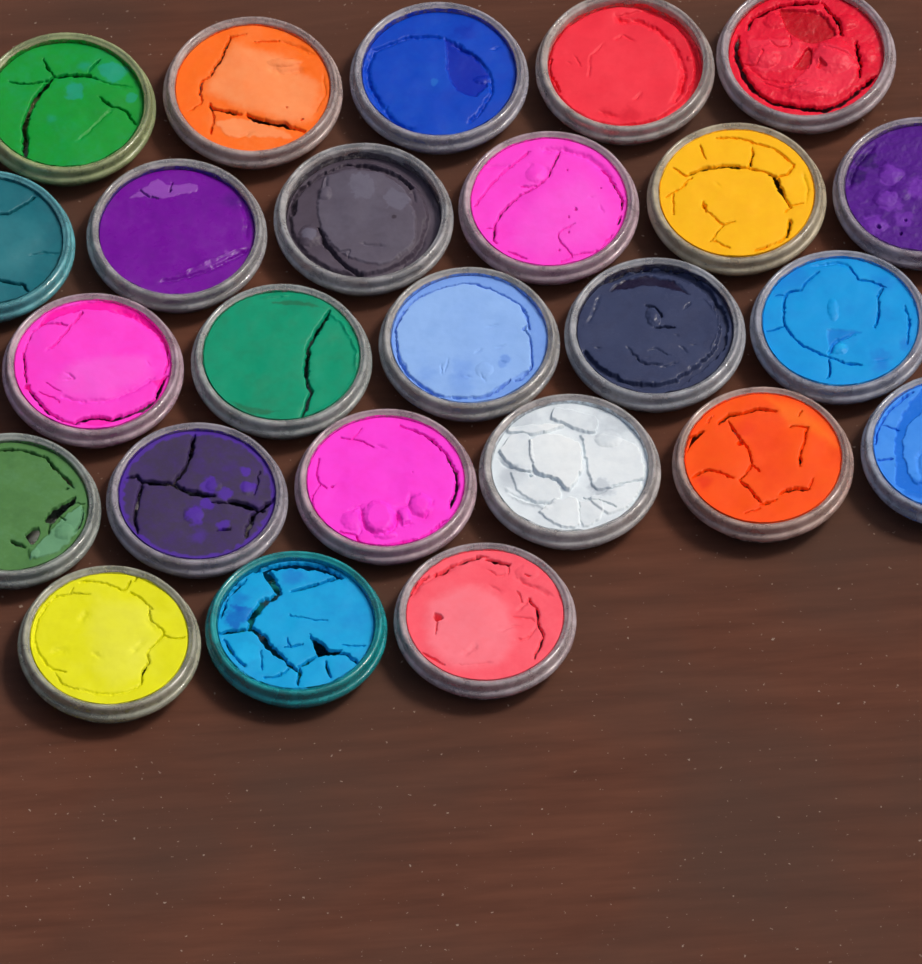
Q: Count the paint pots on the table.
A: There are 25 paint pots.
